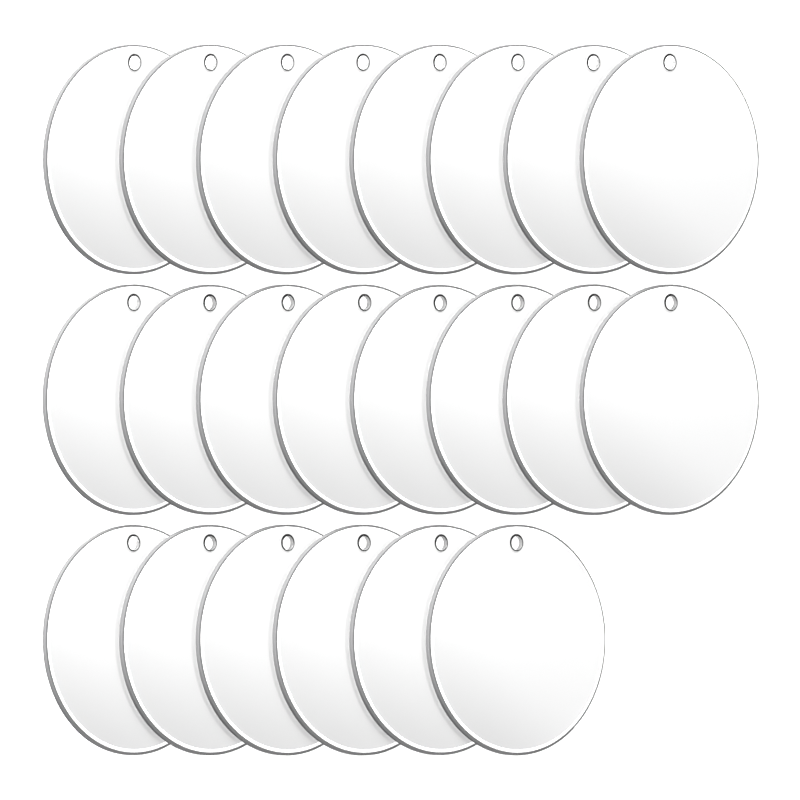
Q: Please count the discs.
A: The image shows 22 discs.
